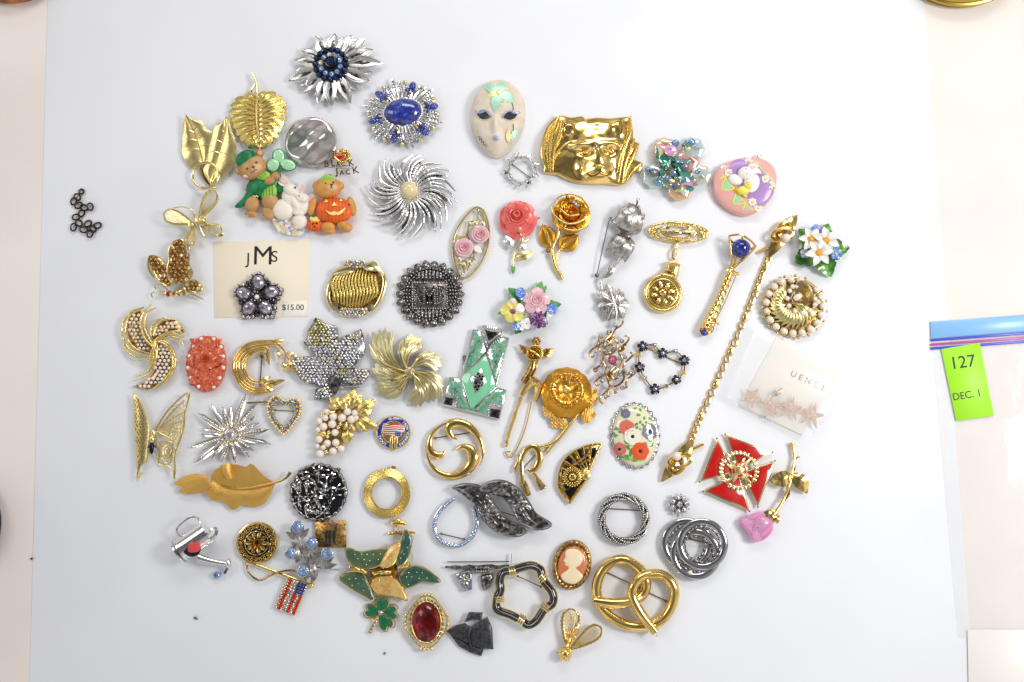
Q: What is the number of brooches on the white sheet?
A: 75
